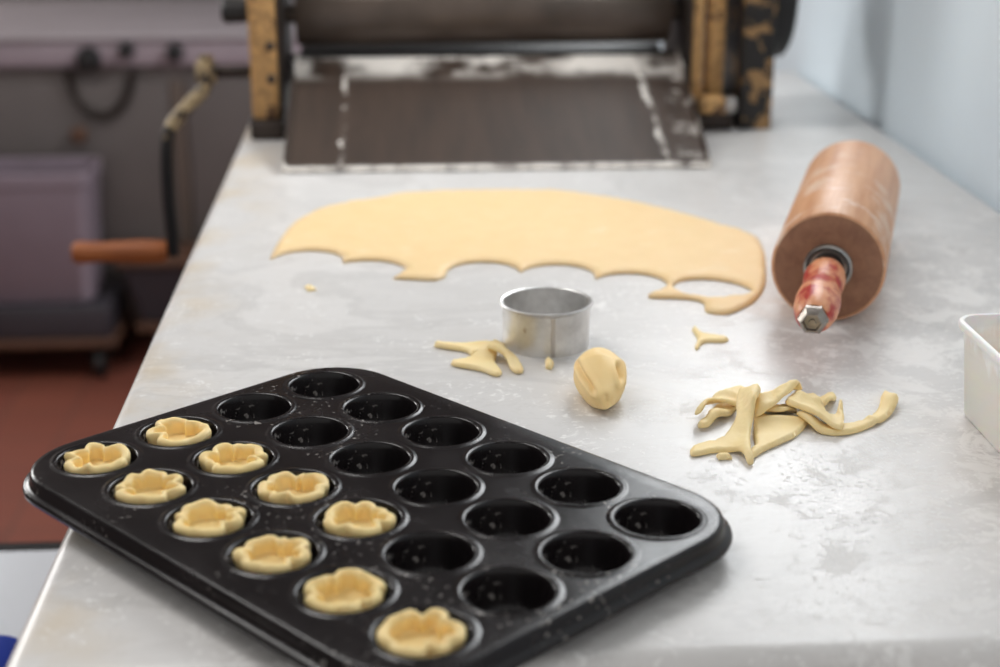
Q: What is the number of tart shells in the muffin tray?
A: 10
